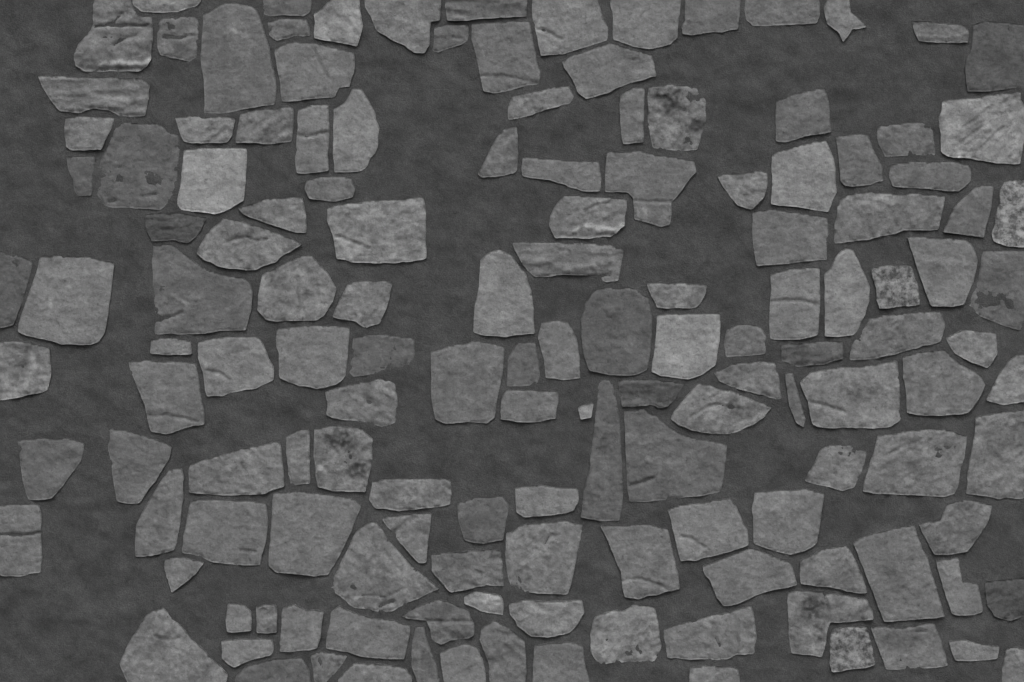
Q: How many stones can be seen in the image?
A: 145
